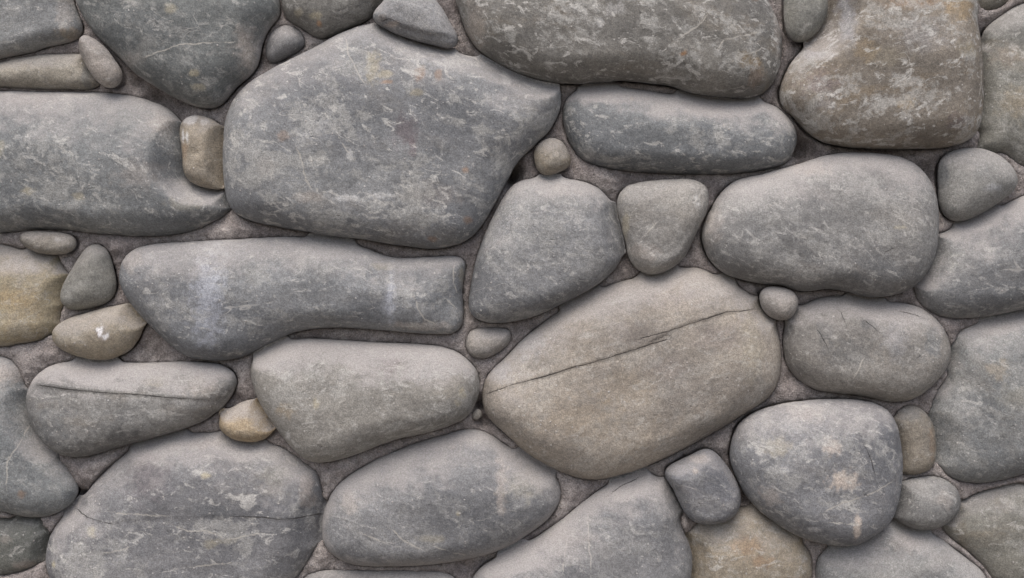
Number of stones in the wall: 49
